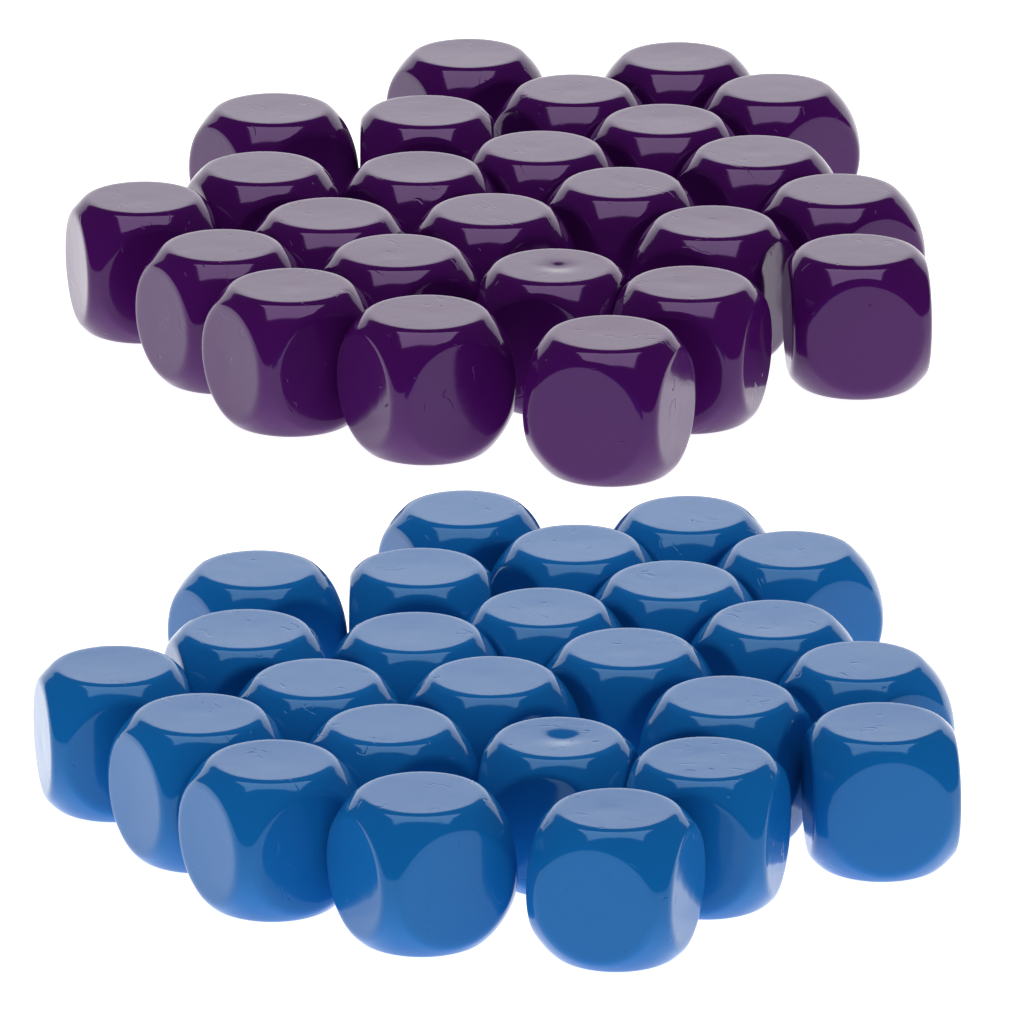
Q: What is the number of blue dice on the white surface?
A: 25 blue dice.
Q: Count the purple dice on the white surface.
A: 25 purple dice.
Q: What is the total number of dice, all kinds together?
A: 50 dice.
